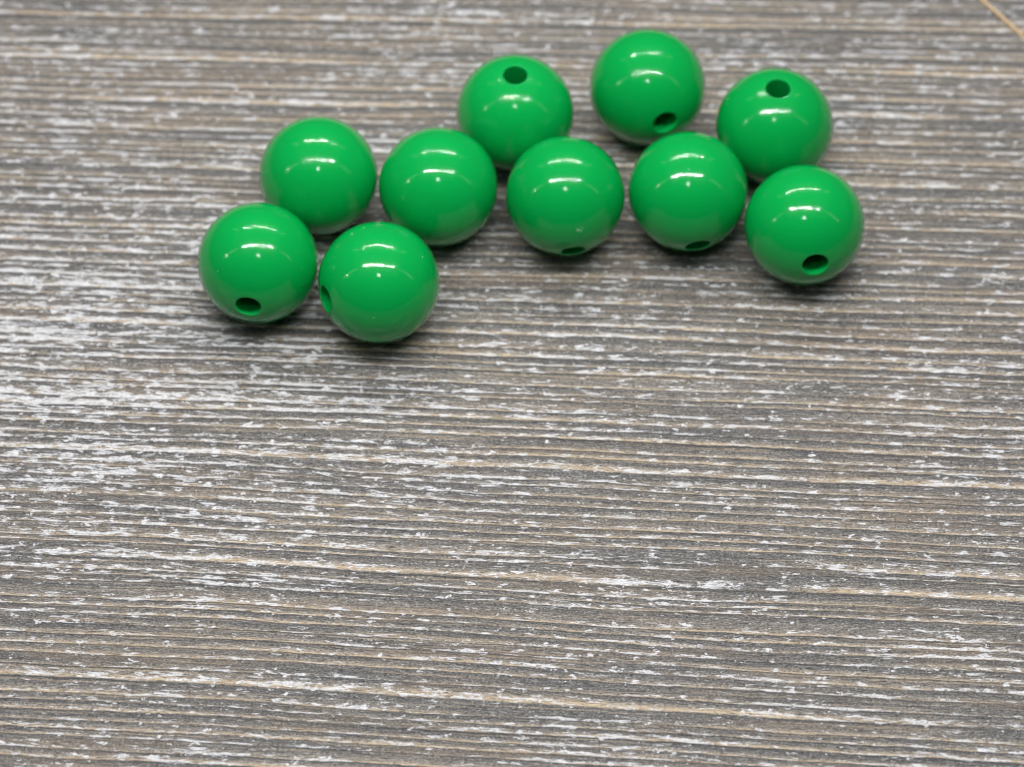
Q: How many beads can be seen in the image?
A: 10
